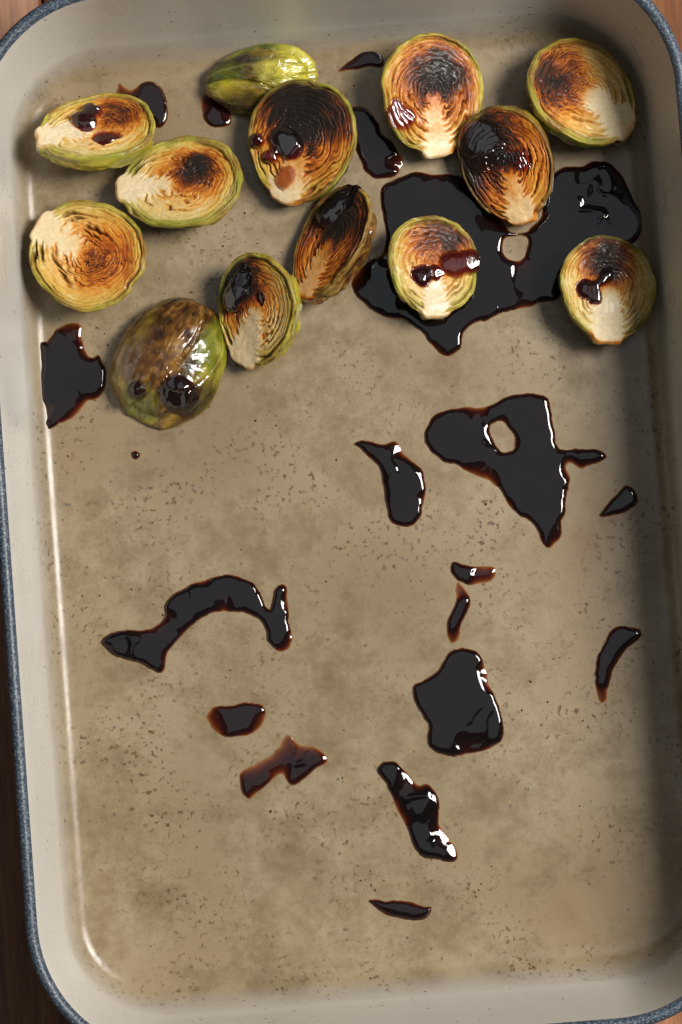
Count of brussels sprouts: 13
